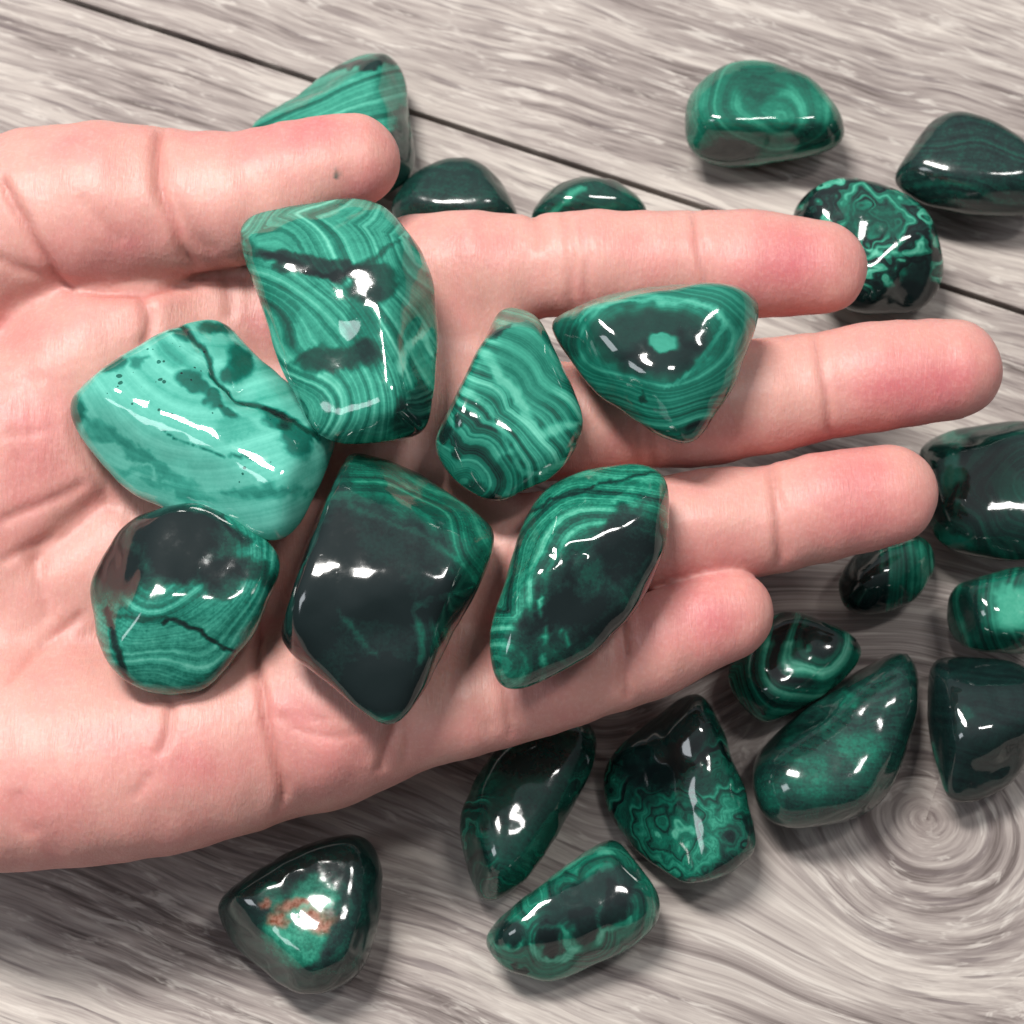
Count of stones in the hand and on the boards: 23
